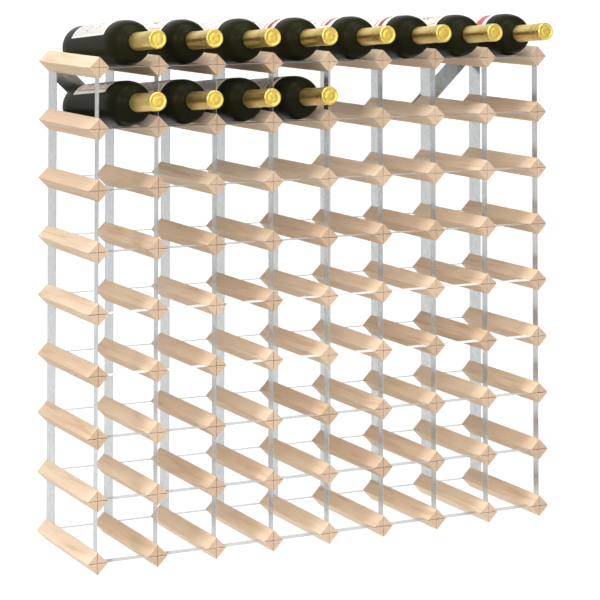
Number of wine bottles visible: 12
